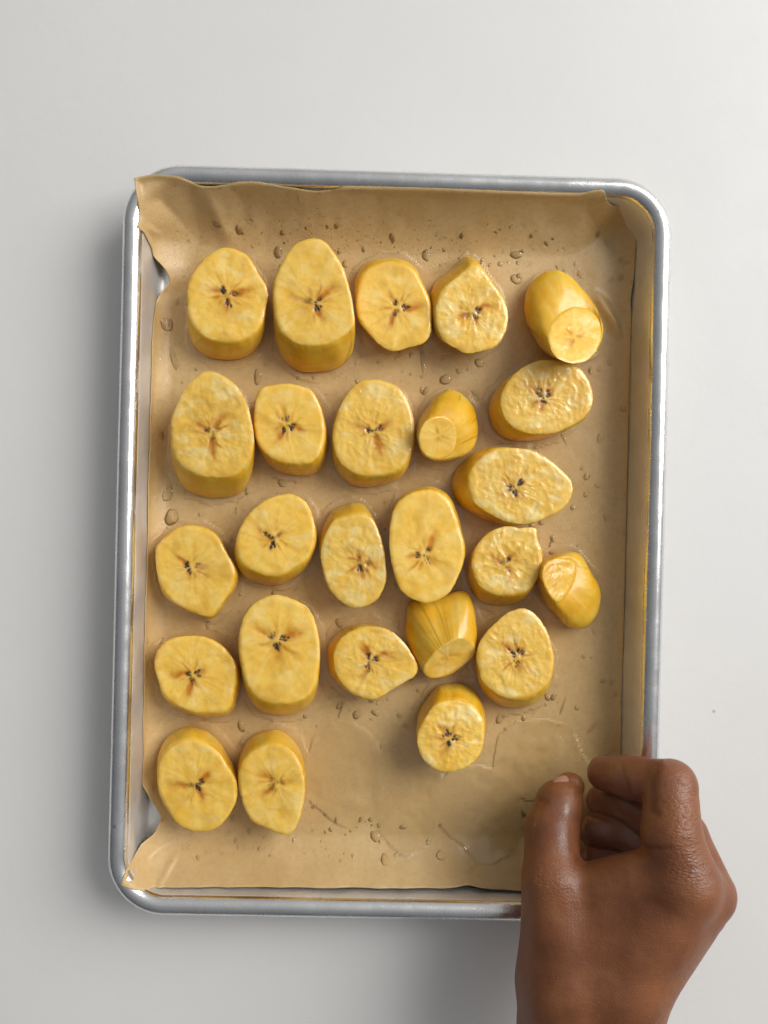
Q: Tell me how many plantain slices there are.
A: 25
